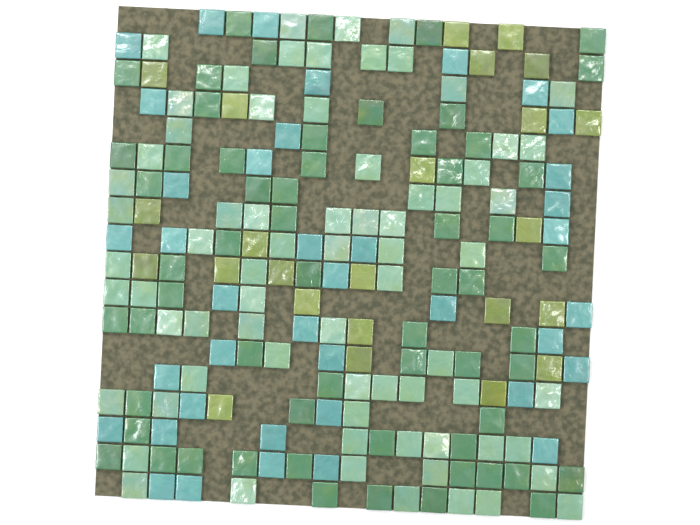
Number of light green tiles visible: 71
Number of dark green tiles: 61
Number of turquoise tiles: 39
